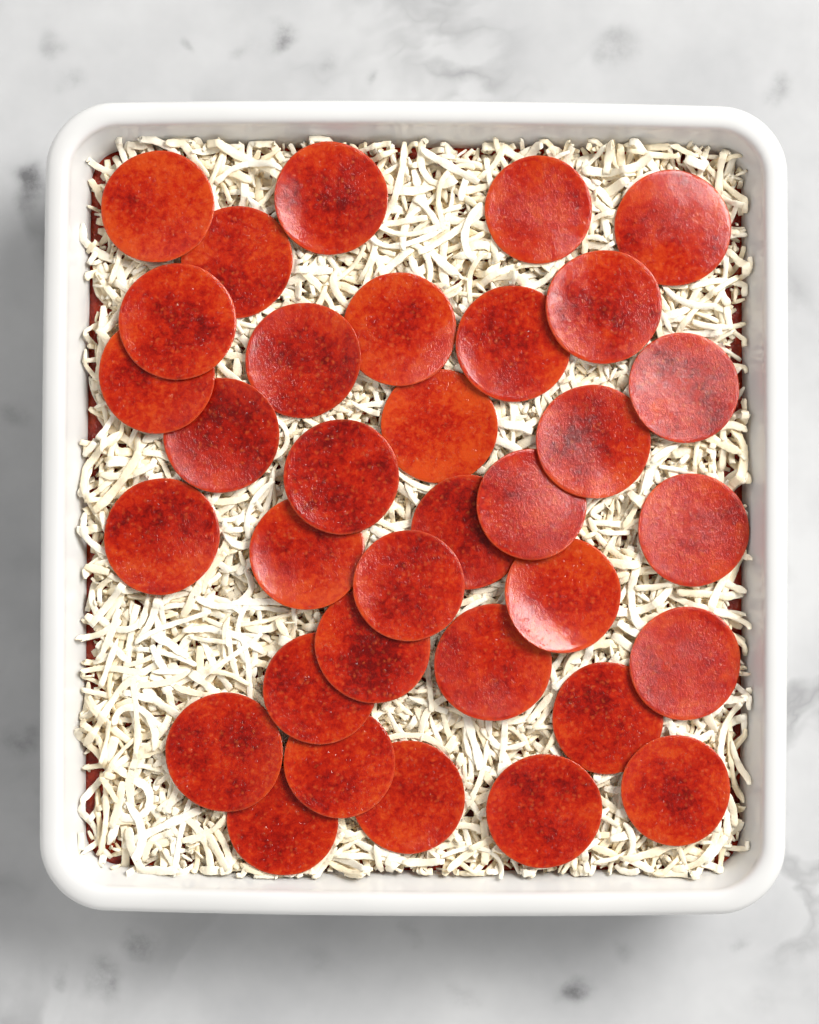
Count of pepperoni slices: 34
